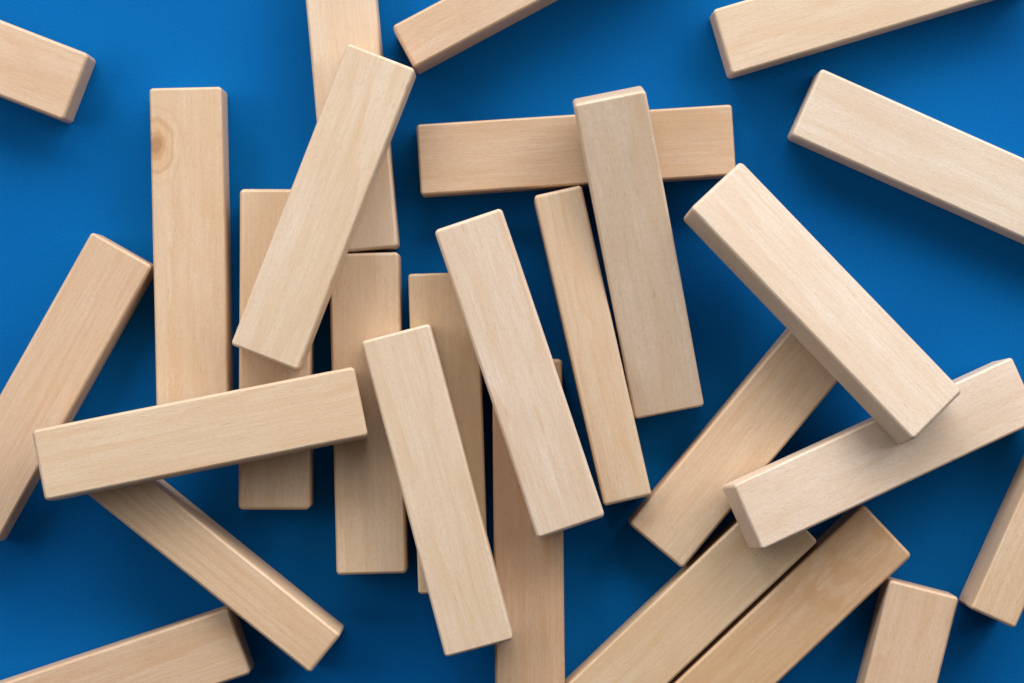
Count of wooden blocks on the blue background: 27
